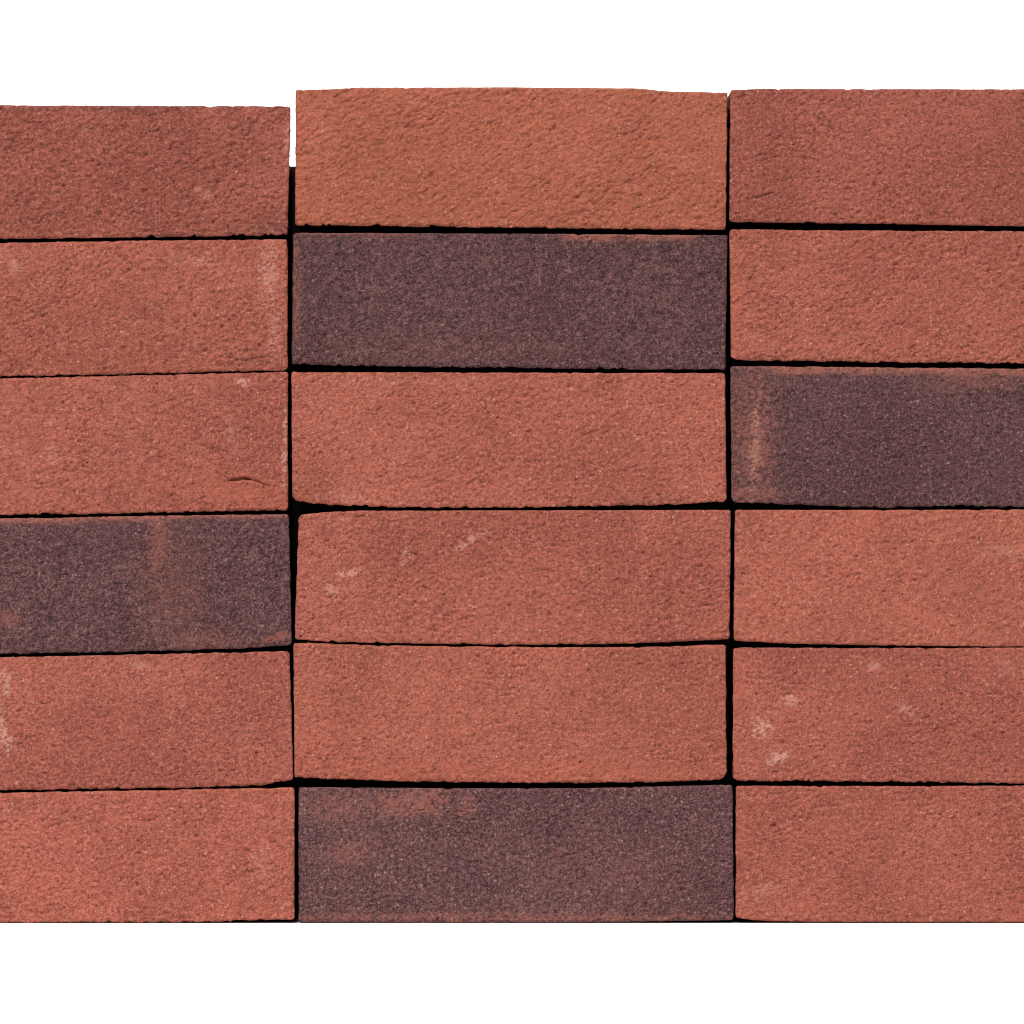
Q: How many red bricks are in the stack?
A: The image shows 14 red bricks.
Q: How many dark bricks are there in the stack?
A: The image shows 4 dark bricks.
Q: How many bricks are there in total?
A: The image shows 18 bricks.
